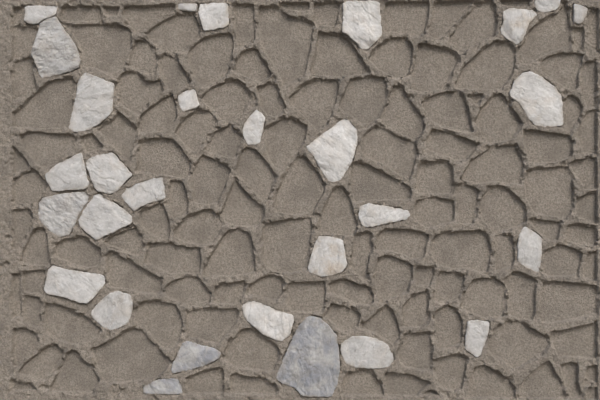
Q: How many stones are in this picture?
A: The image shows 29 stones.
